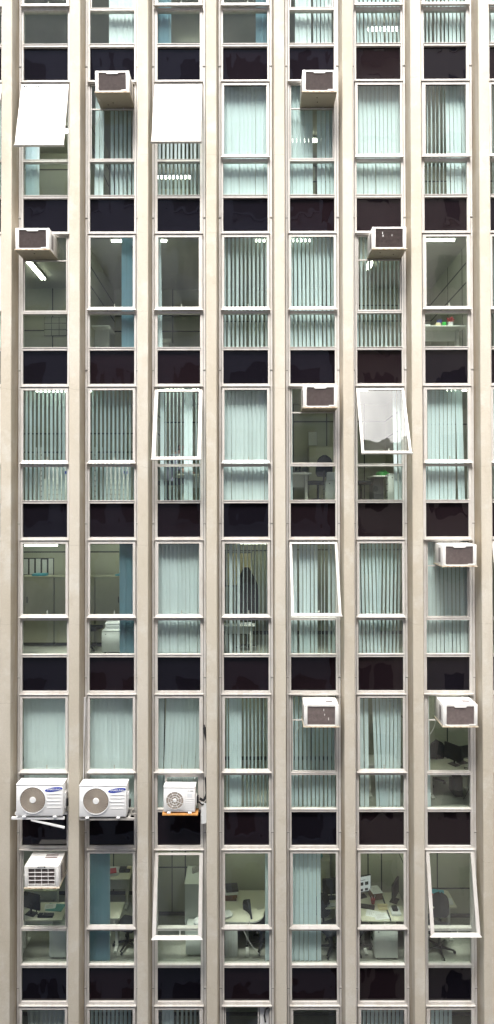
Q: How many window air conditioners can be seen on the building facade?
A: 9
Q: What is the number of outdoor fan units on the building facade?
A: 3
